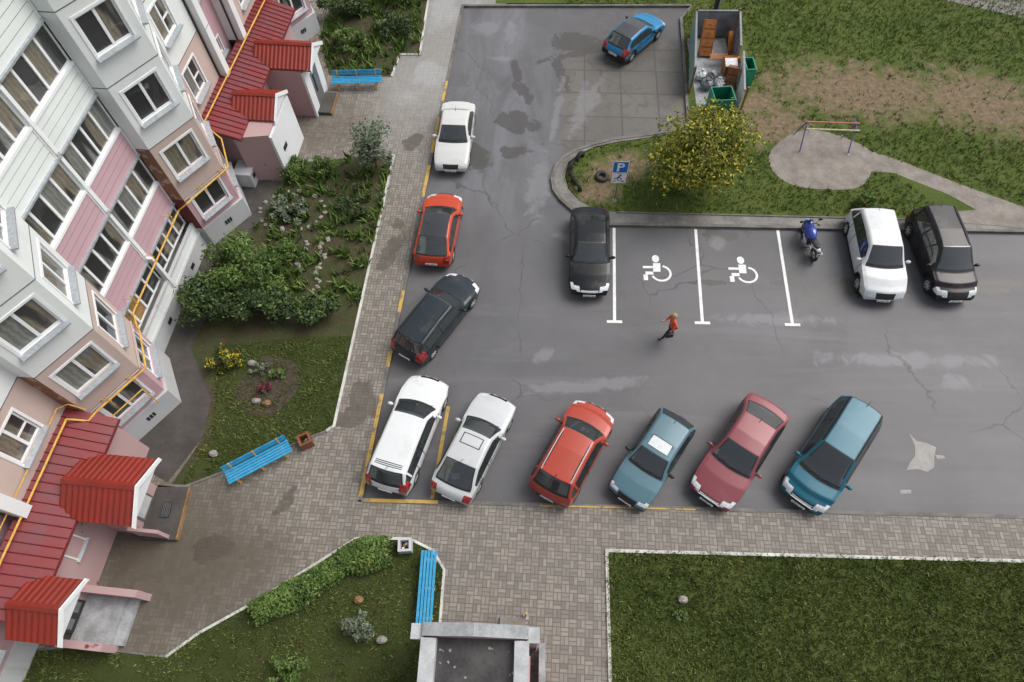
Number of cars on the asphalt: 13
